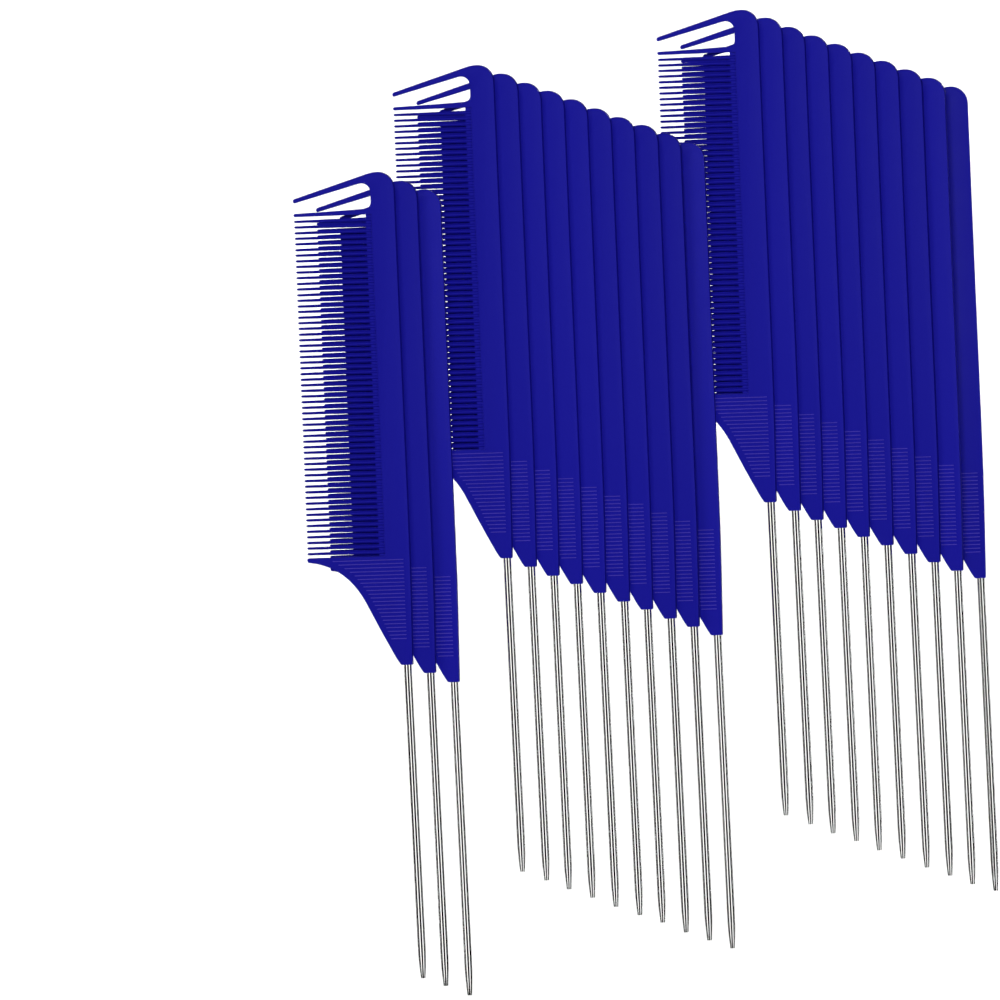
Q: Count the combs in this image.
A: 23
